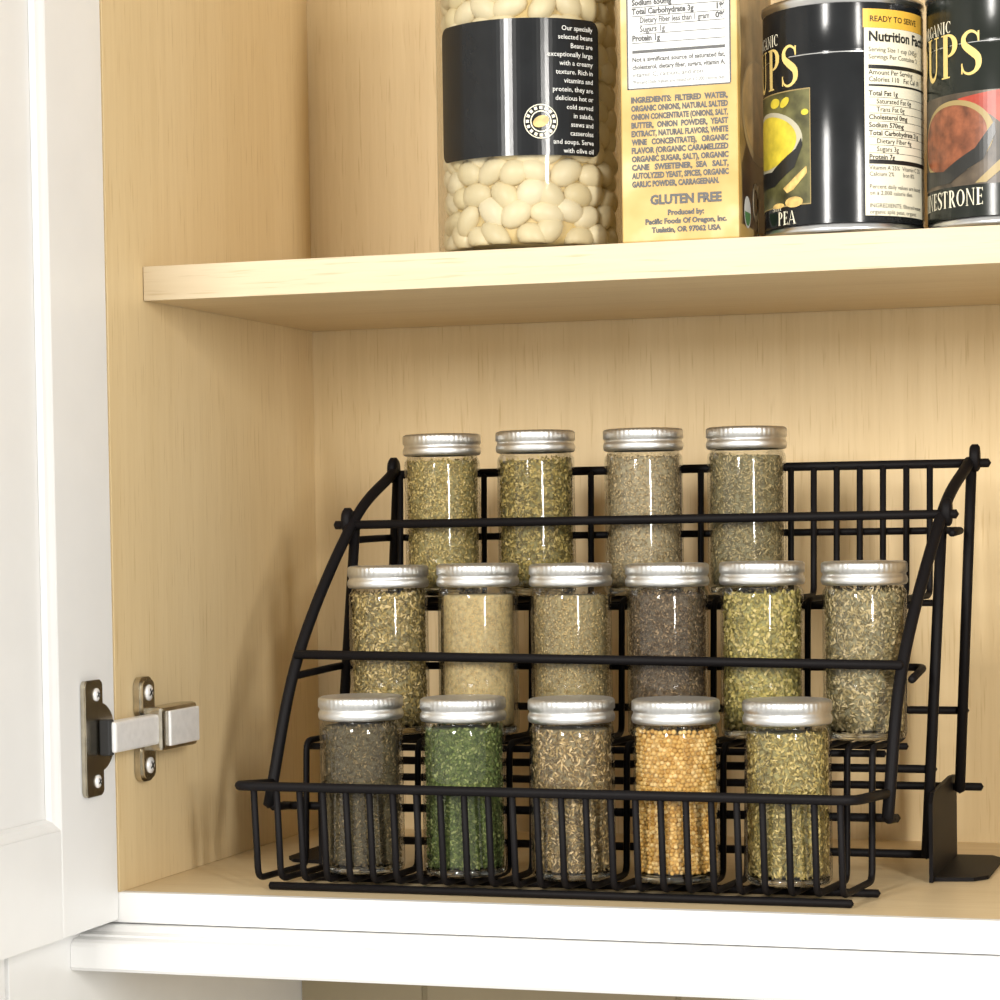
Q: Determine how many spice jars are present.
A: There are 15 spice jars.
